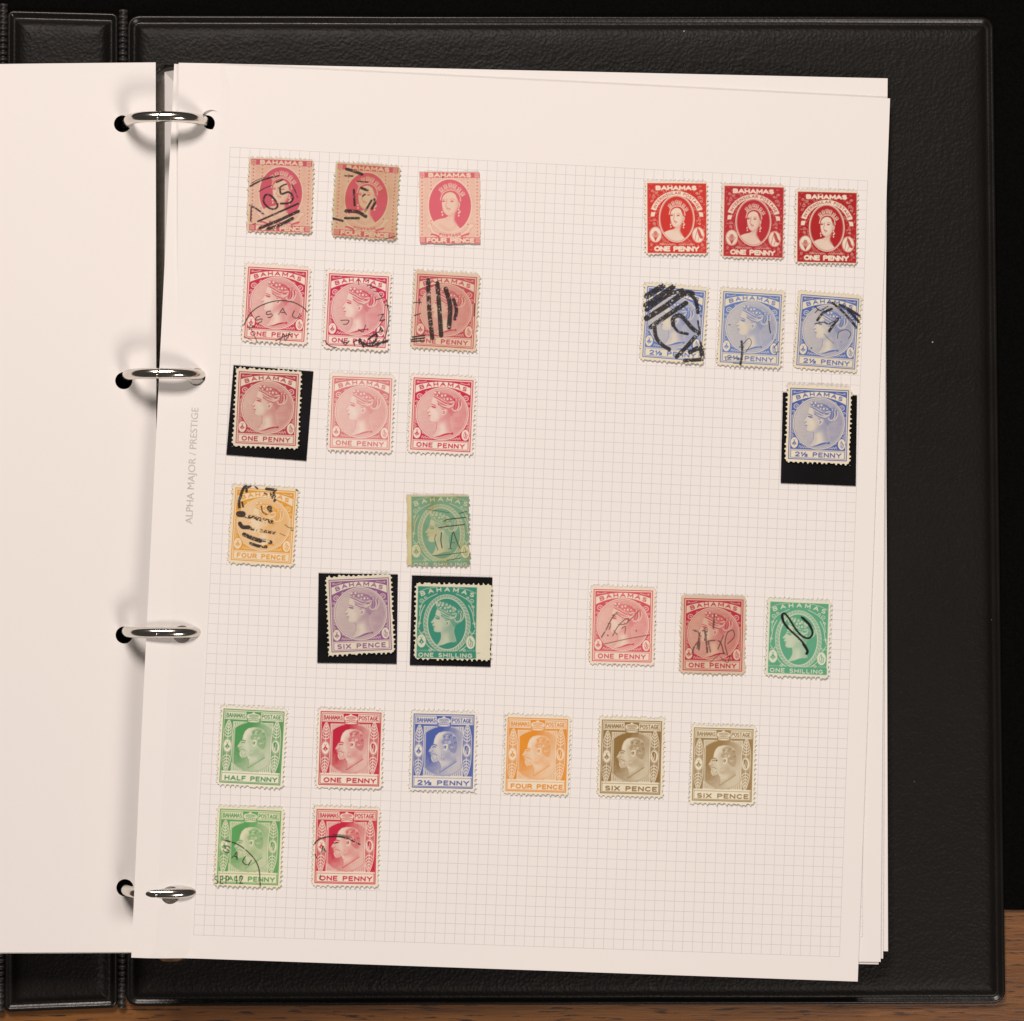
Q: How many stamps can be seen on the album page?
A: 31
